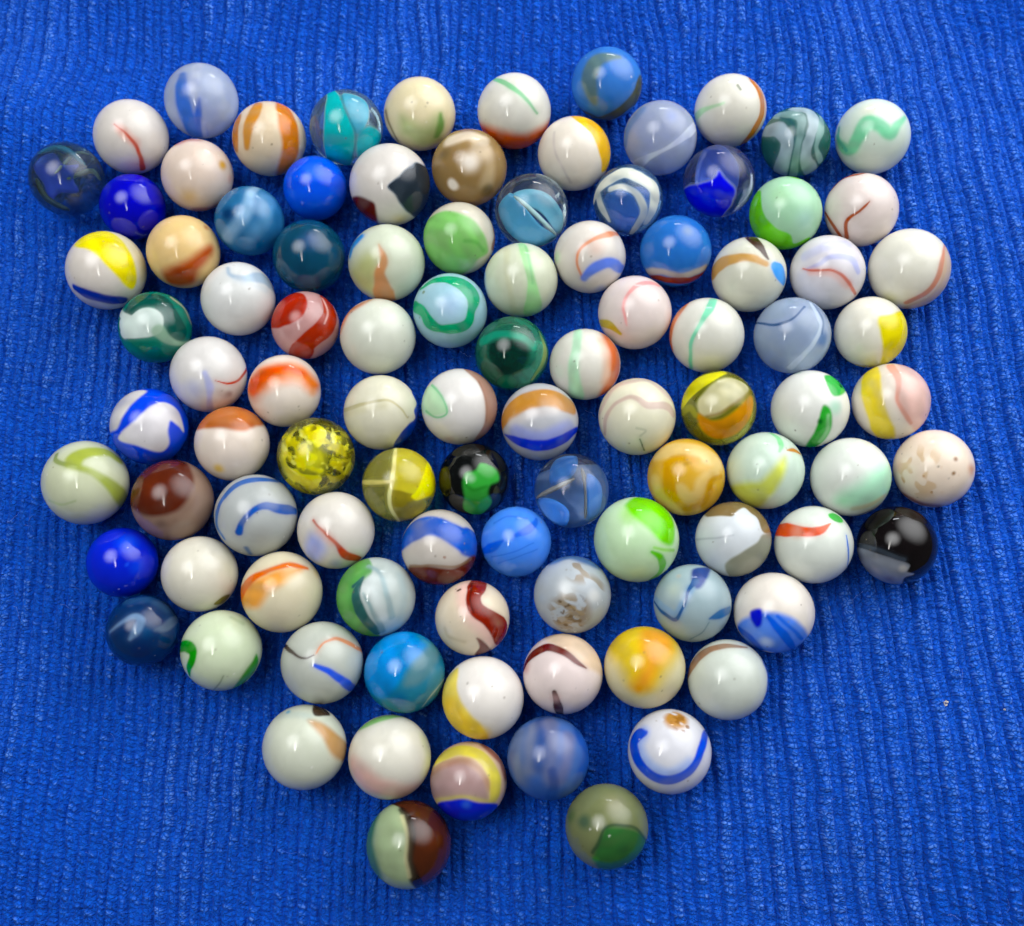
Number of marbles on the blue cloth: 98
